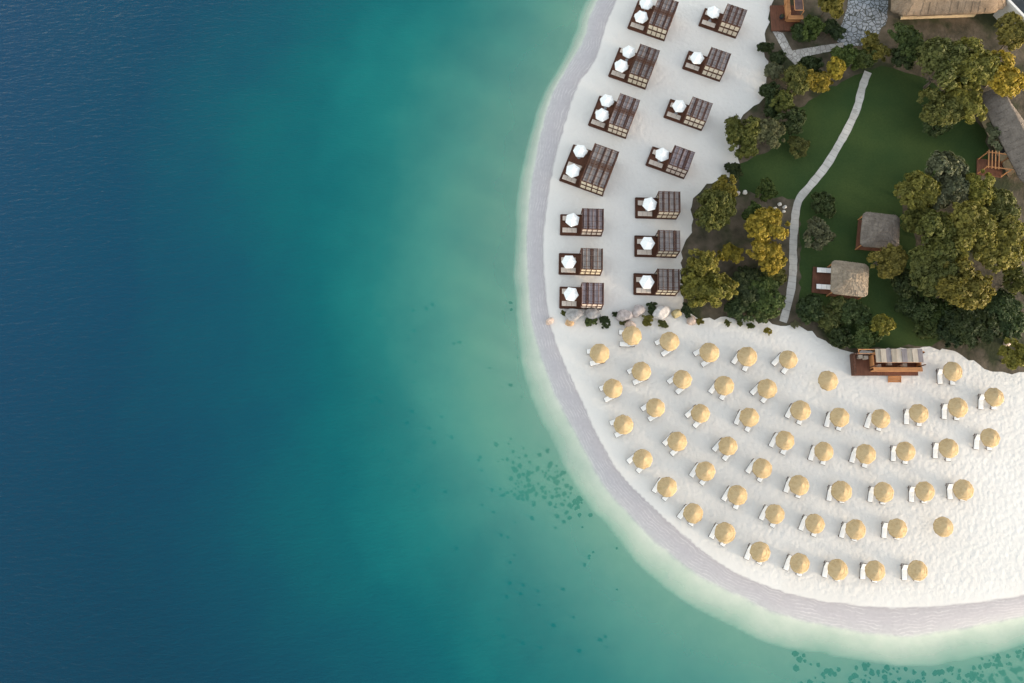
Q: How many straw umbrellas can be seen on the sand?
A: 53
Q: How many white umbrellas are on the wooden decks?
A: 18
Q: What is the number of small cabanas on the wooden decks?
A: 10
